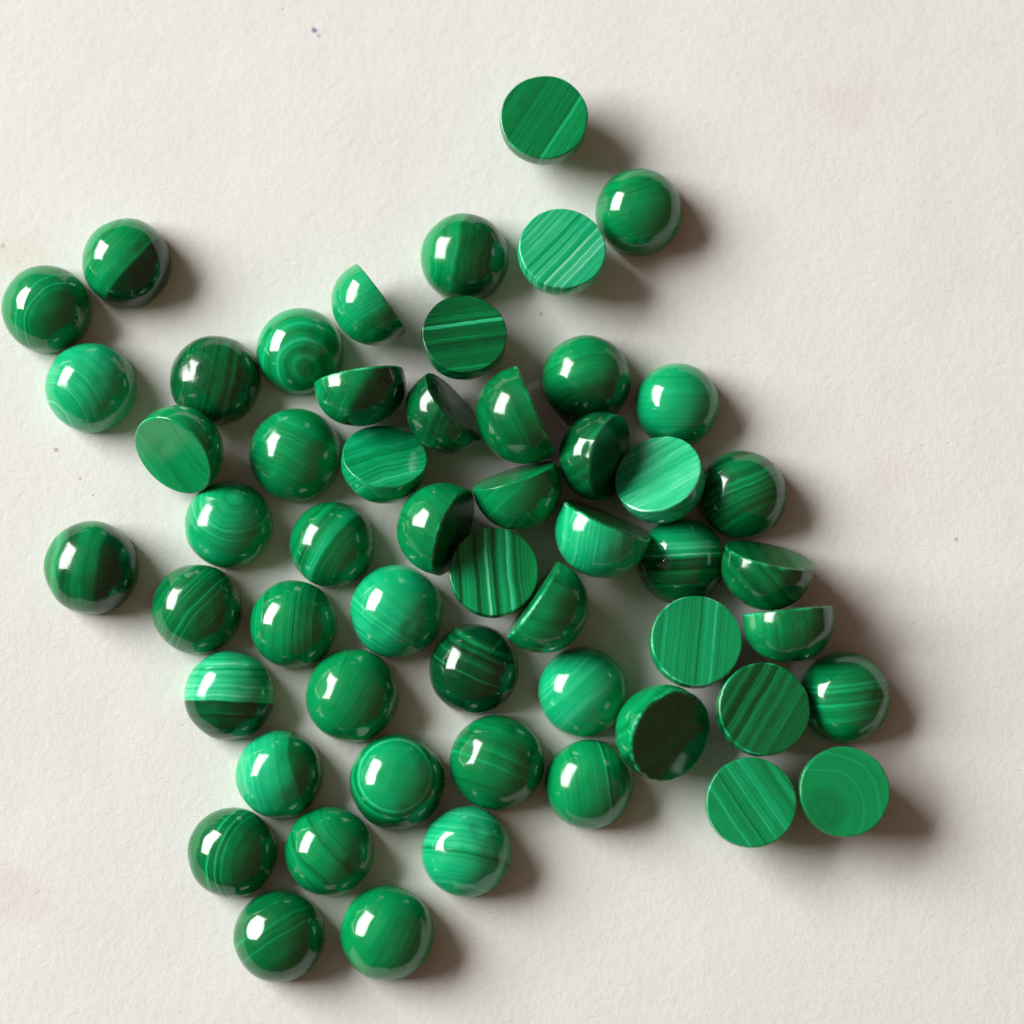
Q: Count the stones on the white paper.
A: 55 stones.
